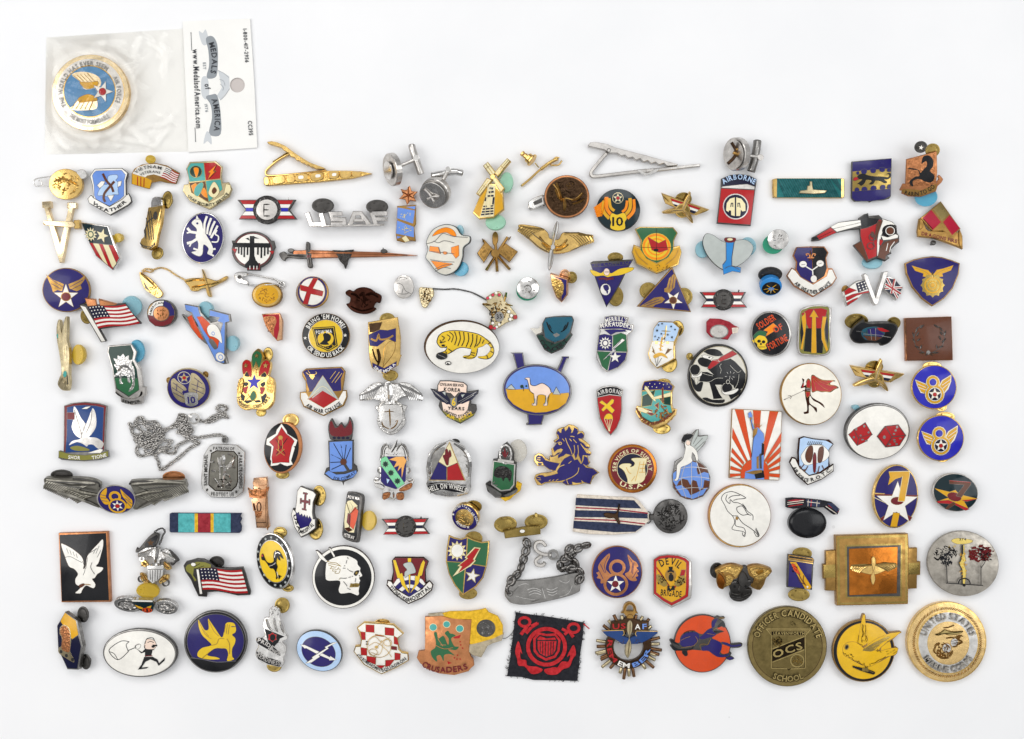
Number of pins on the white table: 121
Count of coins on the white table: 3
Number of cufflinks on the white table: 3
